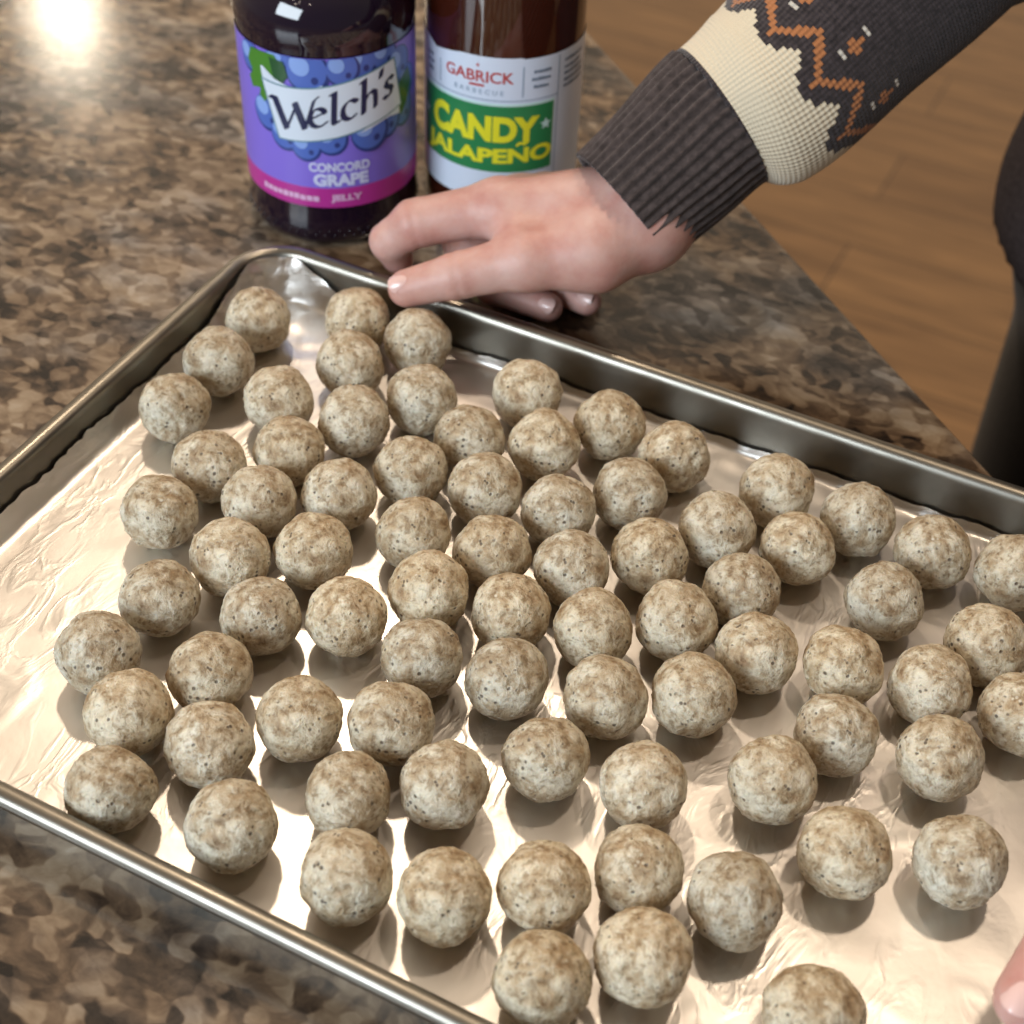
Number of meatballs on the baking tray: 78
